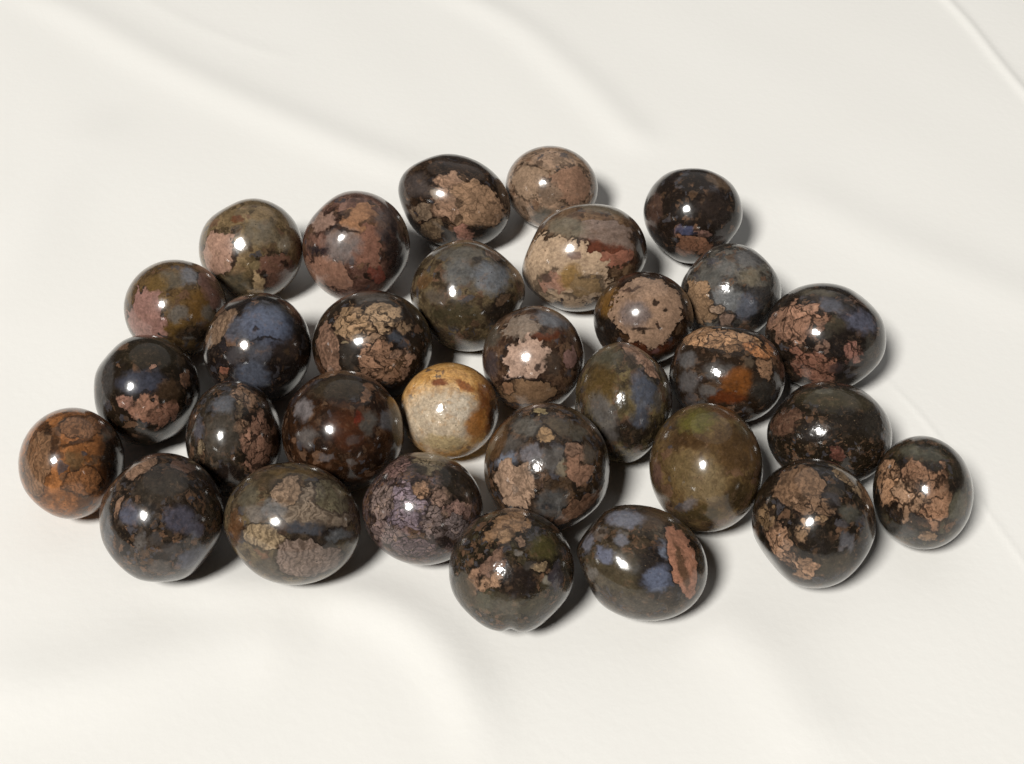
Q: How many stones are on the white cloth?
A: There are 31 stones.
